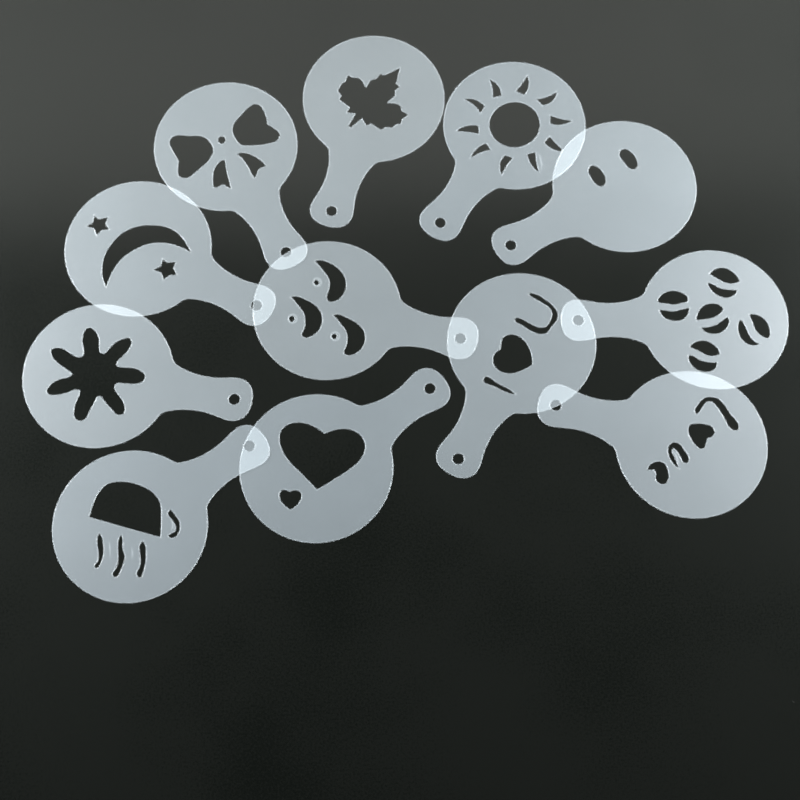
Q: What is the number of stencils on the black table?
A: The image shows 12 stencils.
